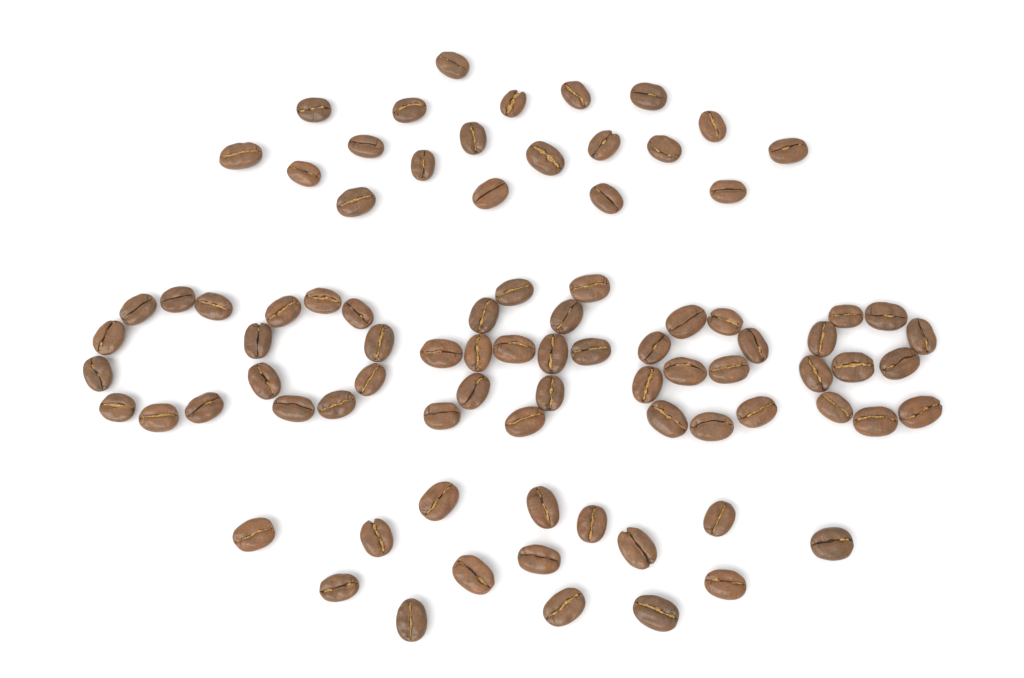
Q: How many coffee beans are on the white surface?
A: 85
